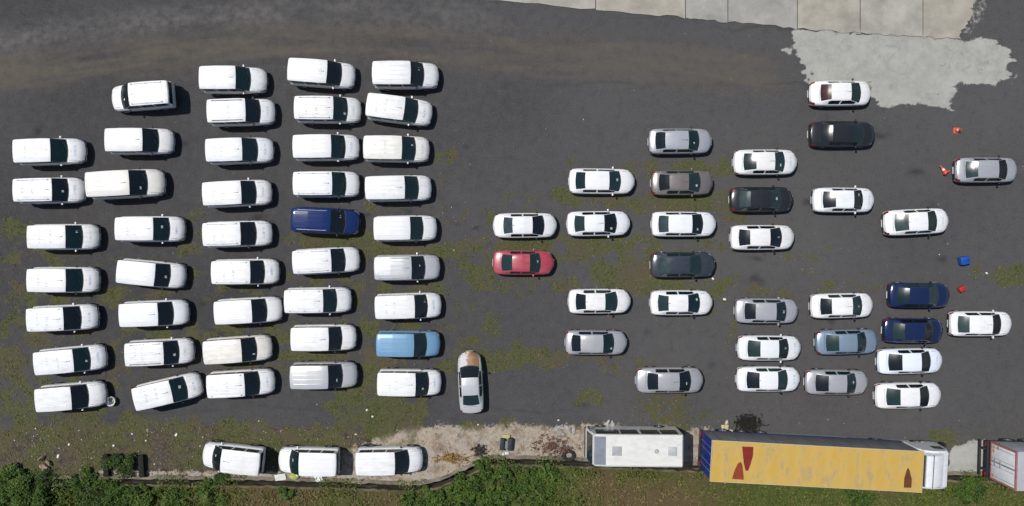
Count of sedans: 32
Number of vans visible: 45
